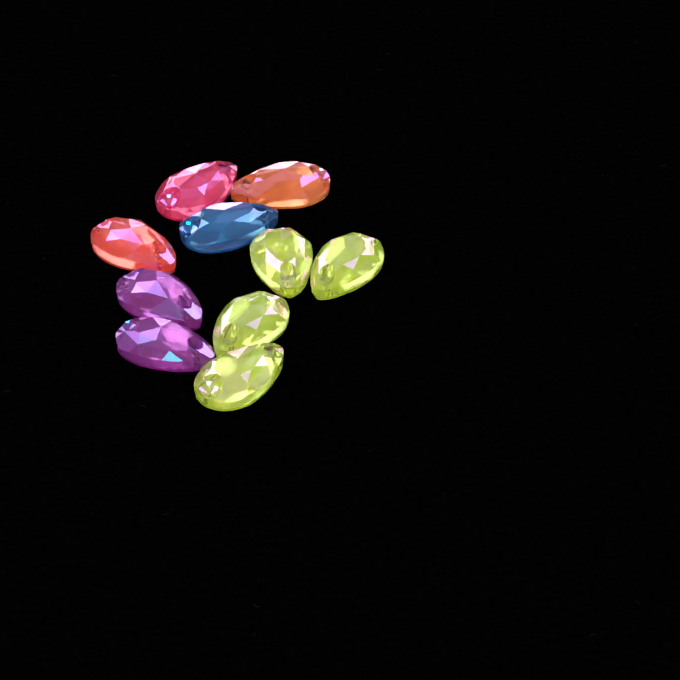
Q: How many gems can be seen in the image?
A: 10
